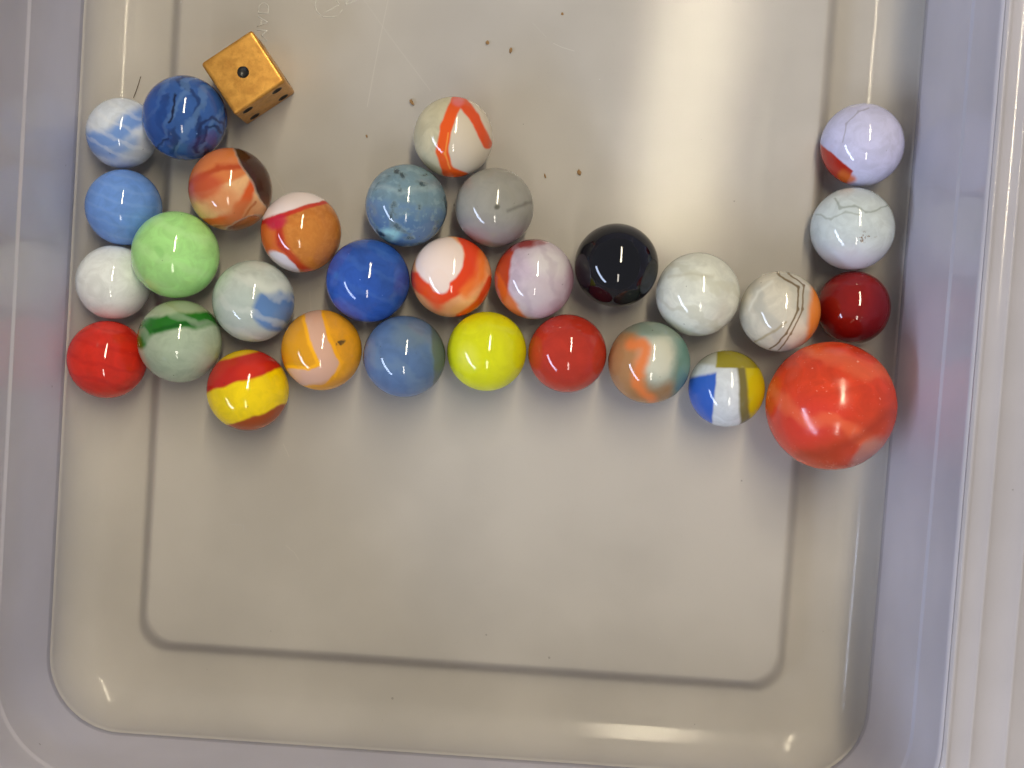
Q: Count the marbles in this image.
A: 30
